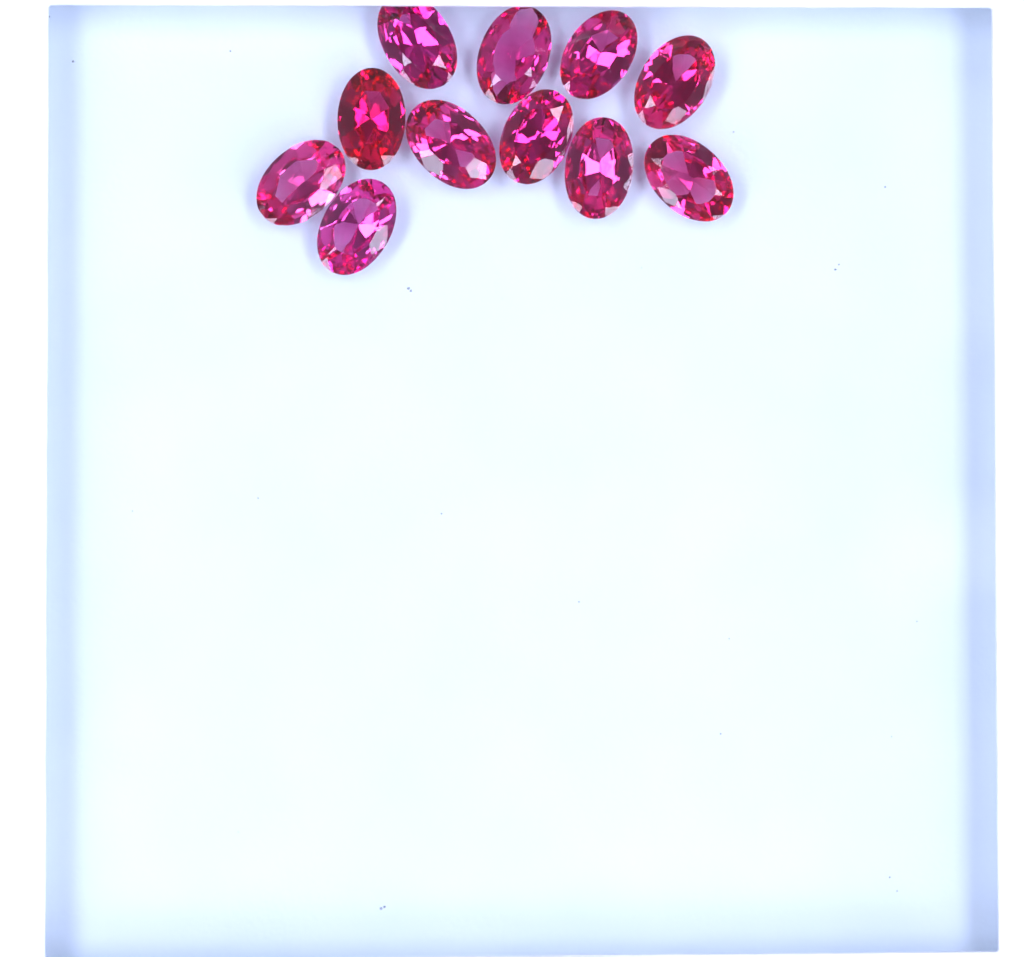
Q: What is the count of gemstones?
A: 11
